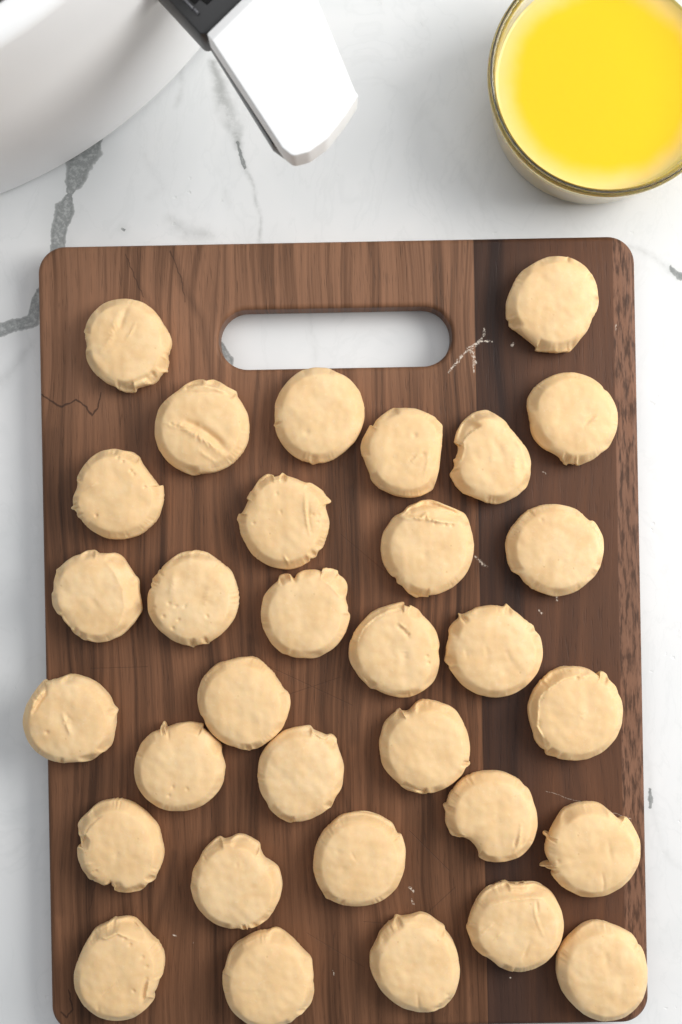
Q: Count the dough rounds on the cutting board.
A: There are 32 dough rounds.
